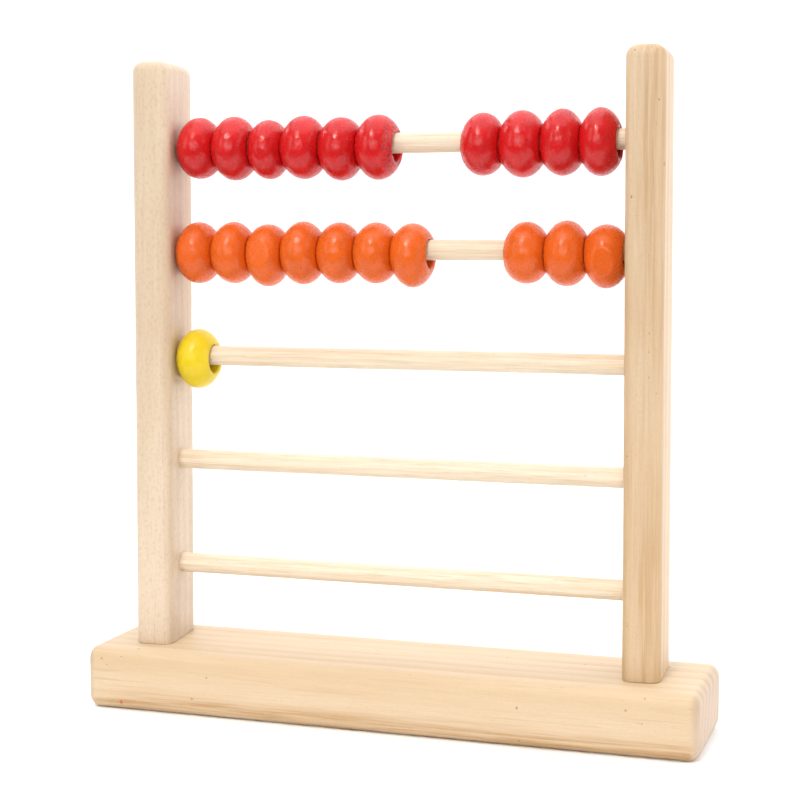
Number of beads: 21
